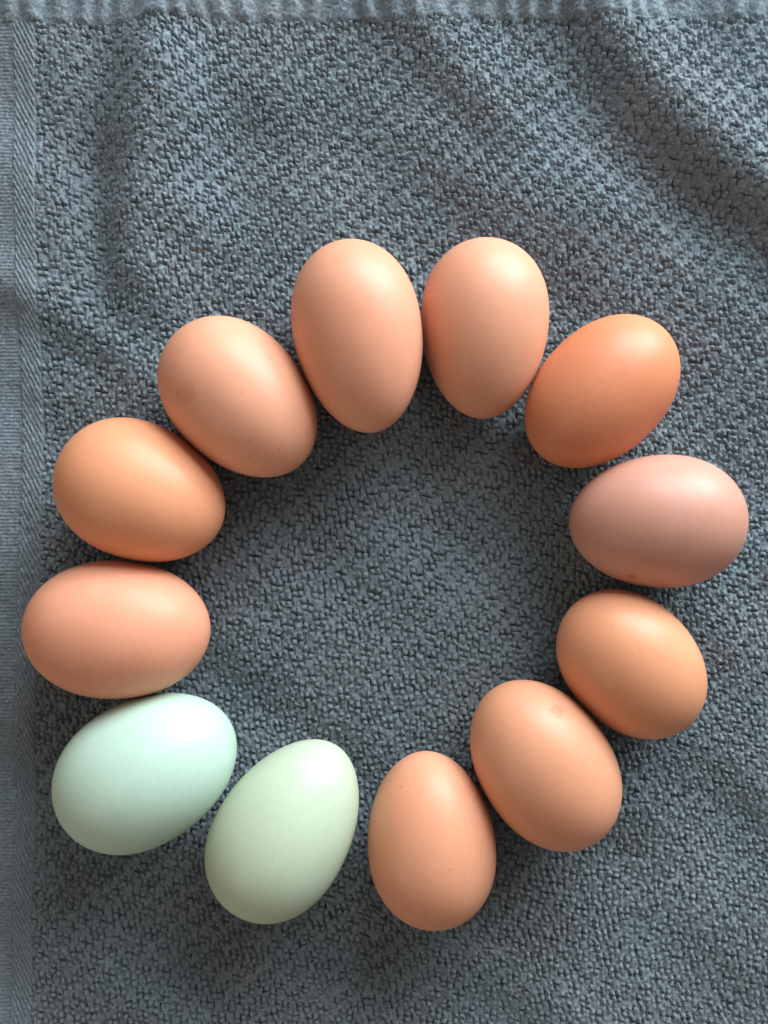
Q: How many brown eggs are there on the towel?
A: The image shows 10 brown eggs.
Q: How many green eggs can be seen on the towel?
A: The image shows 2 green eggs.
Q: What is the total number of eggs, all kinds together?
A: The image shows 12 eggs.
